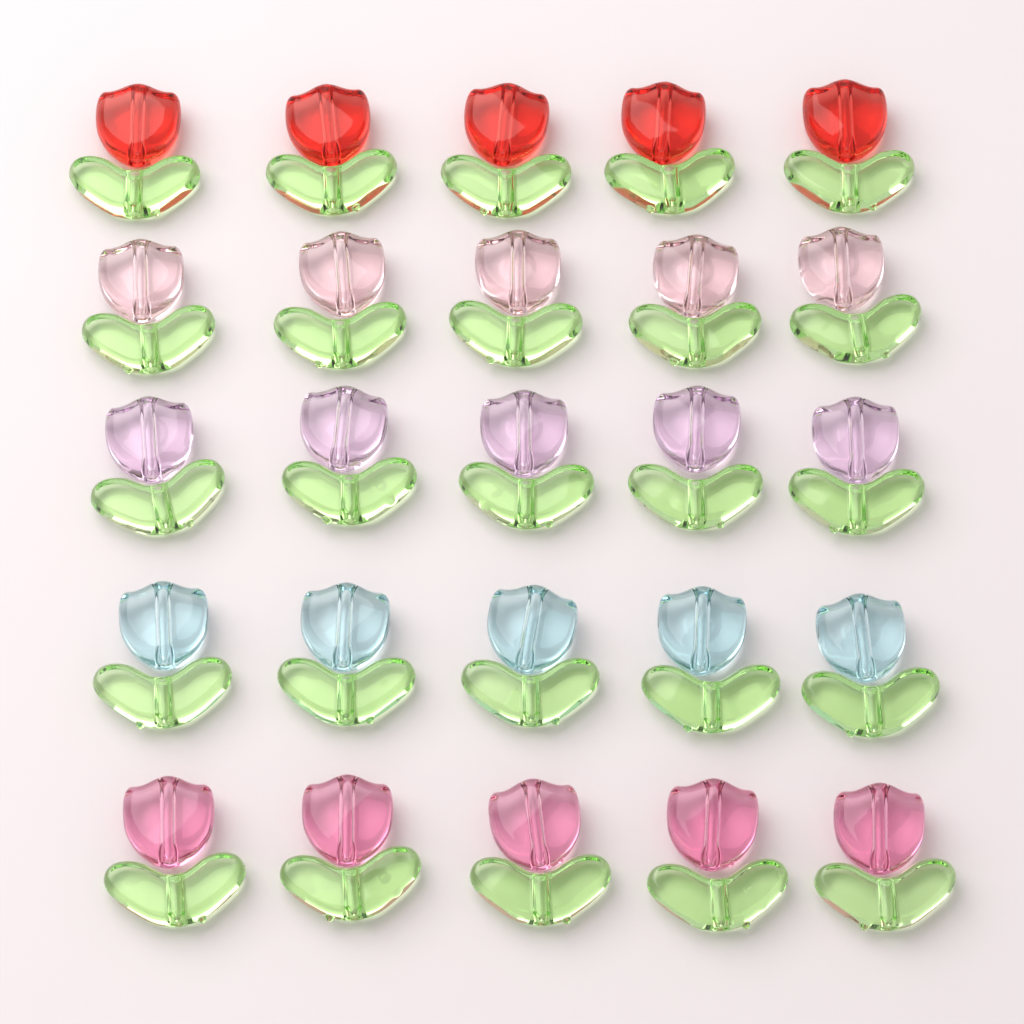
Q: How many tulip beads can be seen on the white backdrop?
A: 25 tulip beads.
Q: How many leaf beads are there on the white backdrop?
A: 25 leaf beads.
